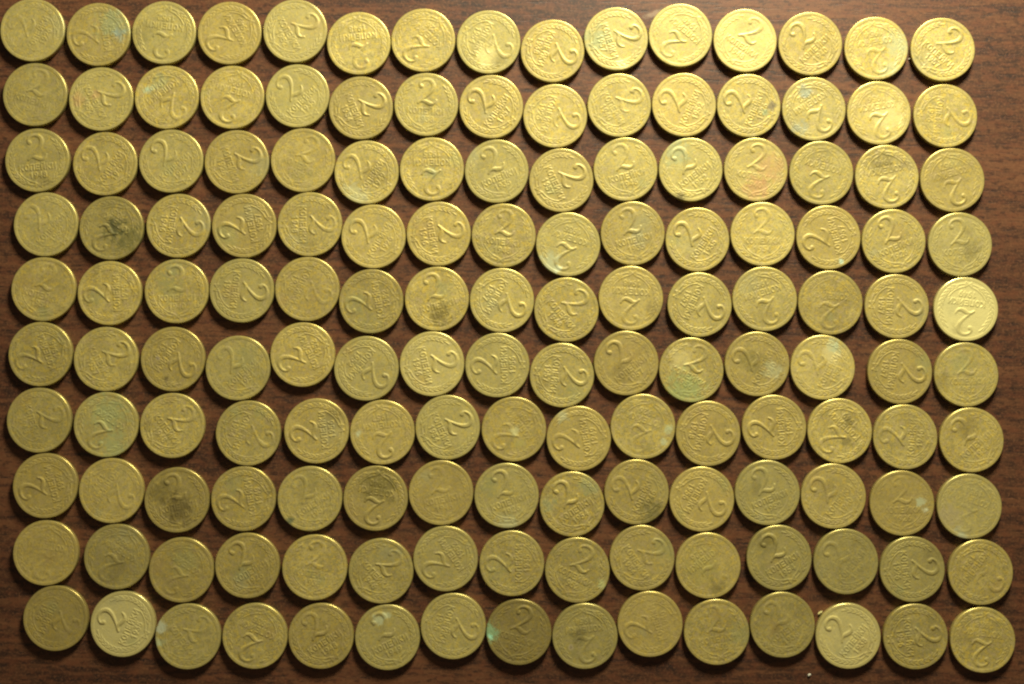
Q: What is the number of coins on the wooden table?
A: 150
